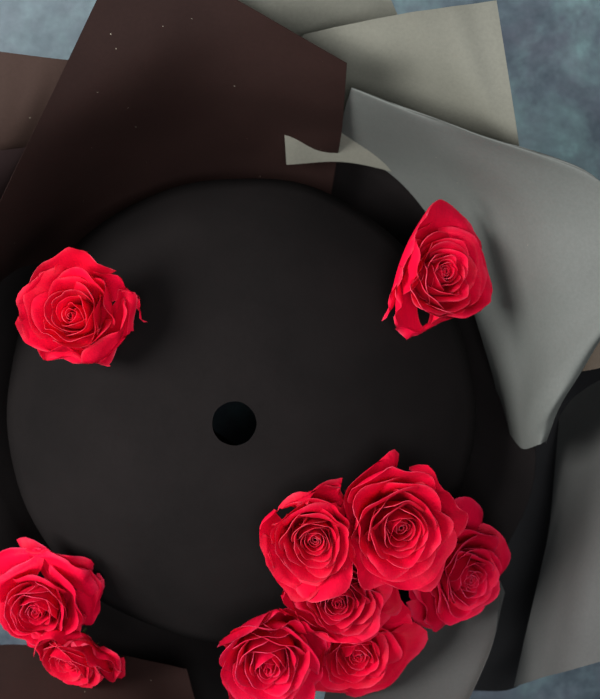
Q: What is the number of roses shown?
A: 10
